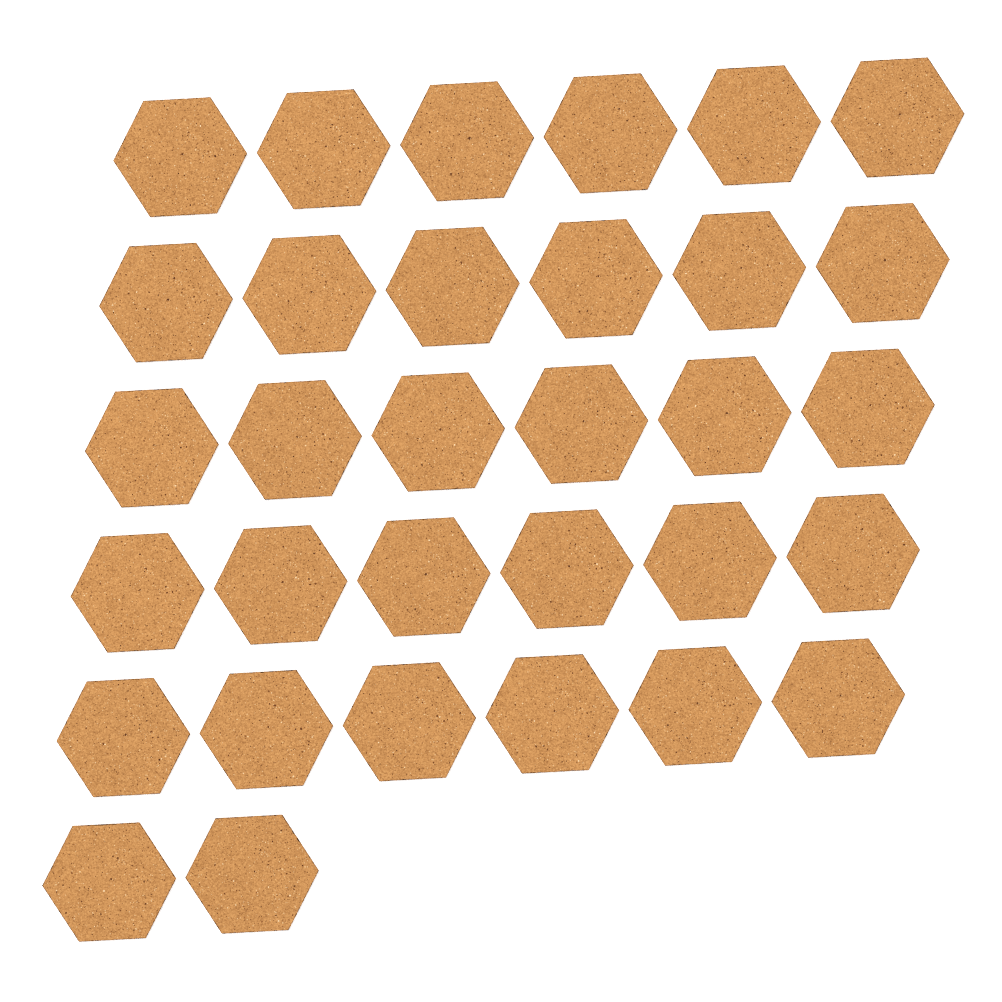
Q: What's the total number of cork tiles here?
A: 32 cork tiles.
